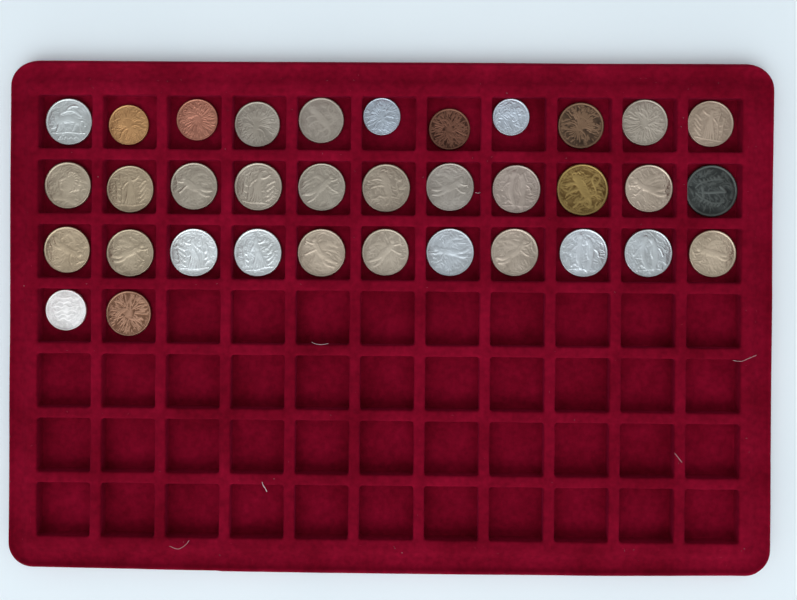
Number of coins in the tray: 35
